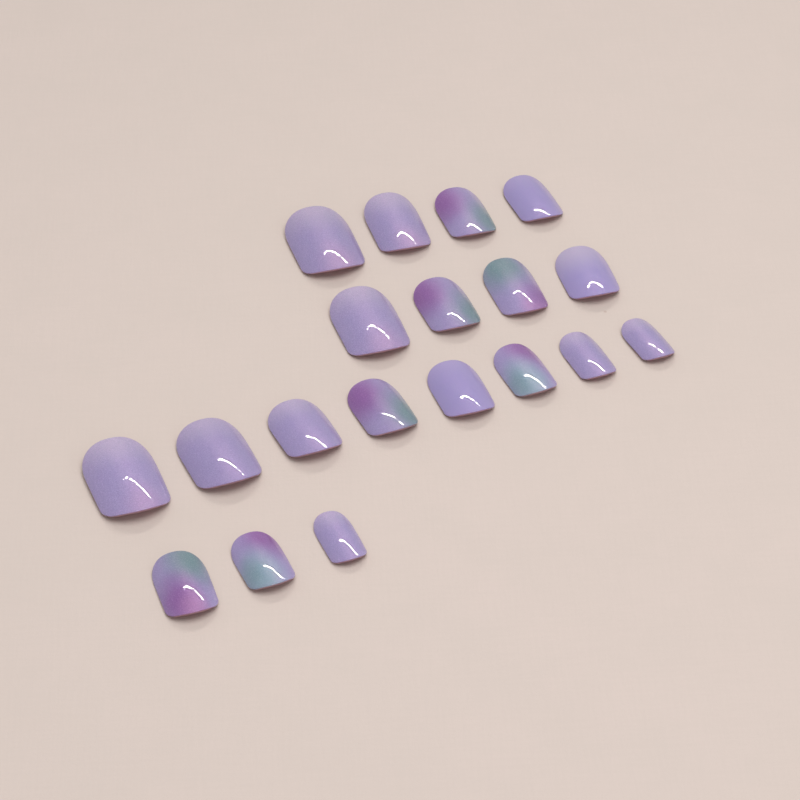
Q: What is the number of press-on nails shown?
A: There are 19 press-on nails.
